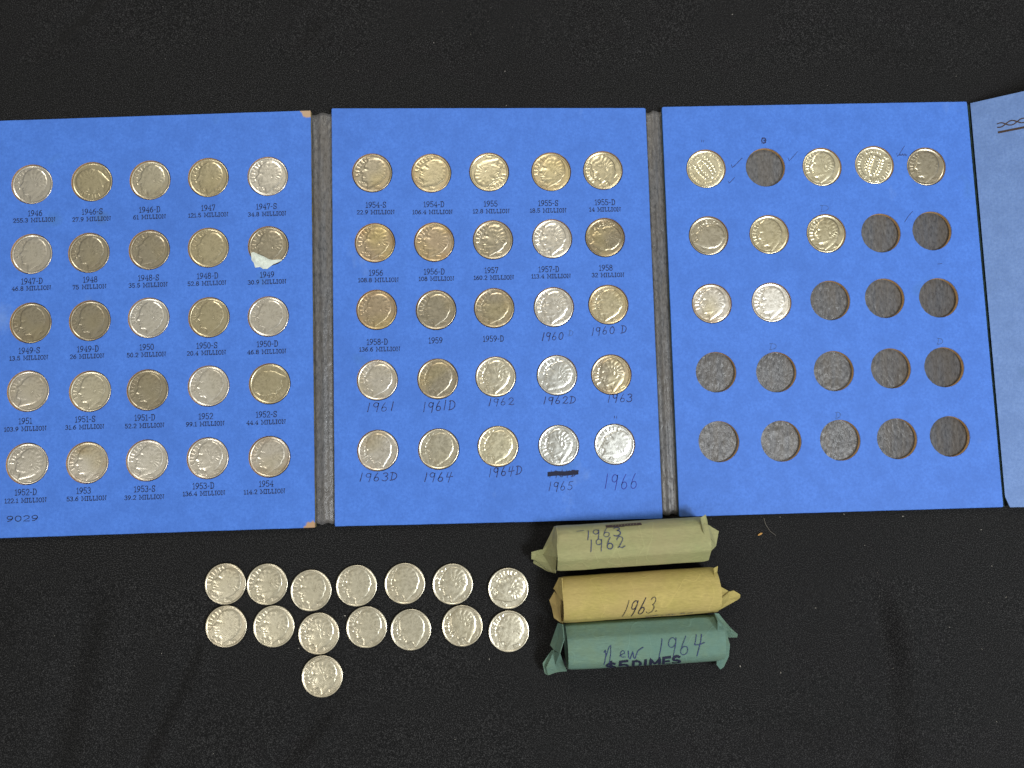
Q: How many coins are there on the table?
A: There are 74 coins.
